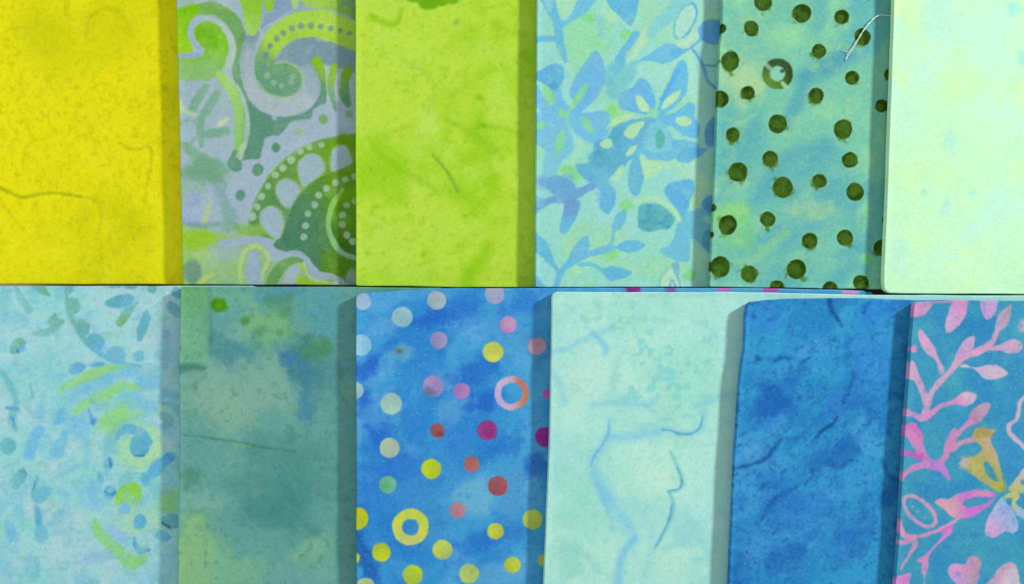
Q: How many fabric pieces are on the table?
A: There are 12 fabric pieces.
